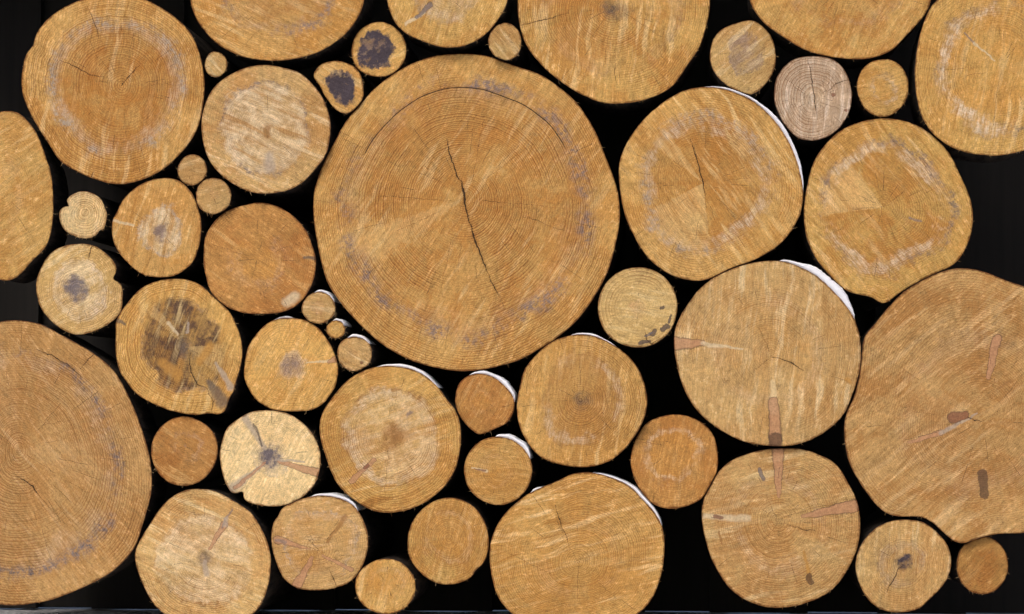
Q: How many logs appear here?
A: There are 48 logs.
